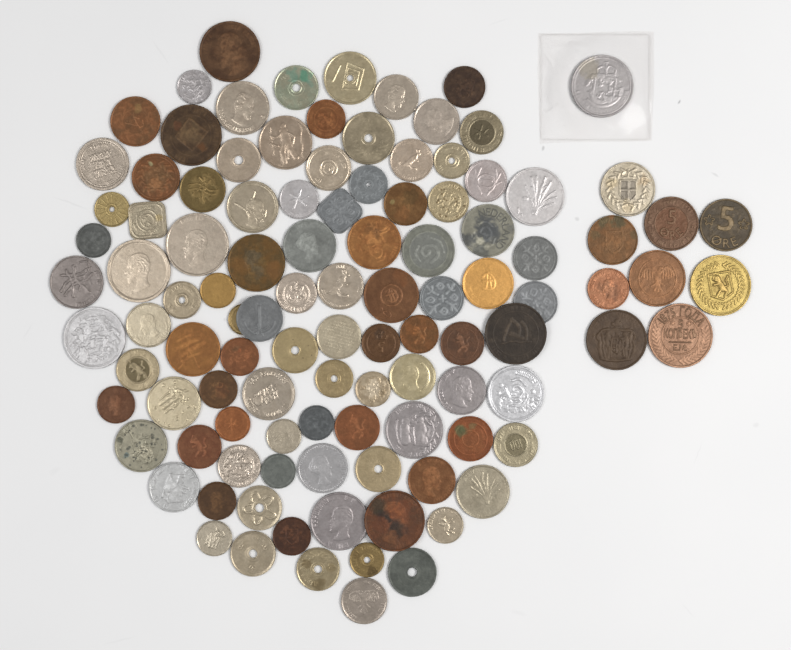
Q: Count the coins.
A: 109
